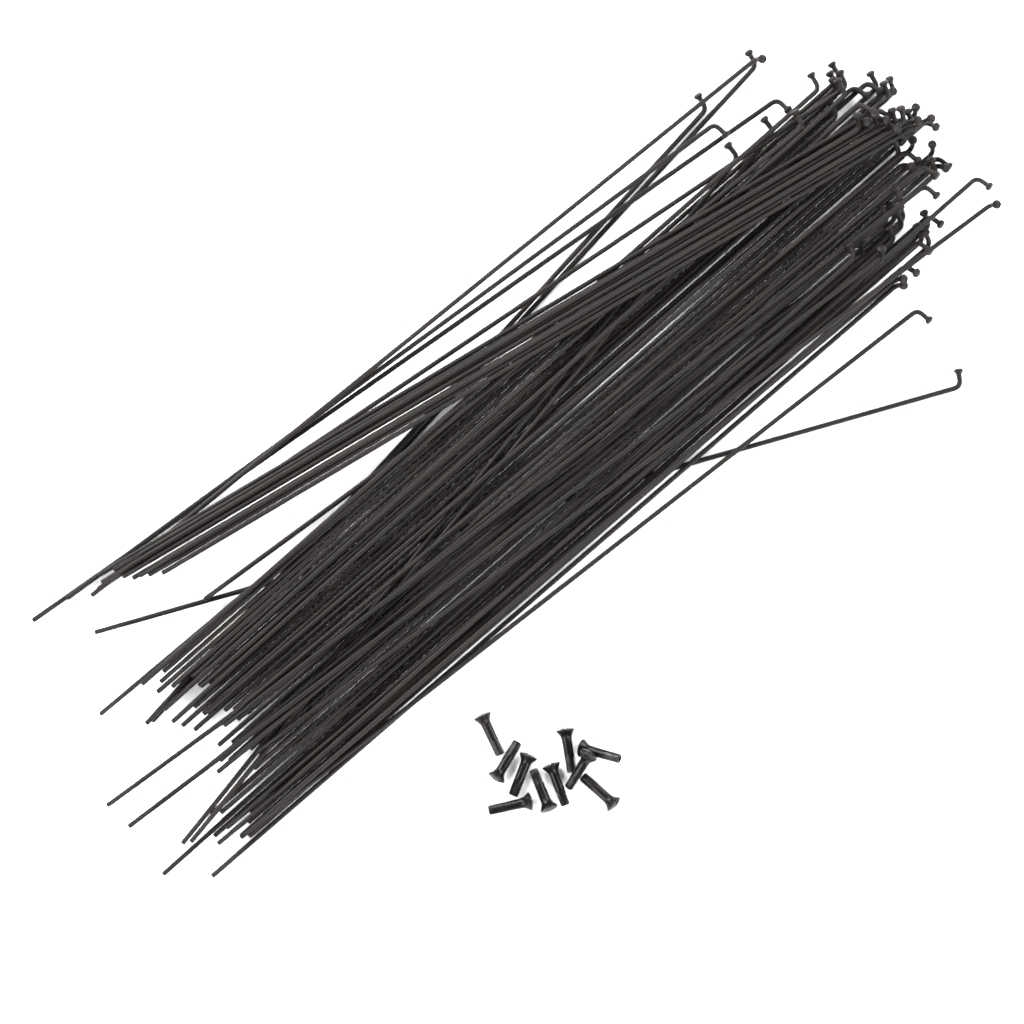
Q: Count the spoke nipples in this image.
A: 10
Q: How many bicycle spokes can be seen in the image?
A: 72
